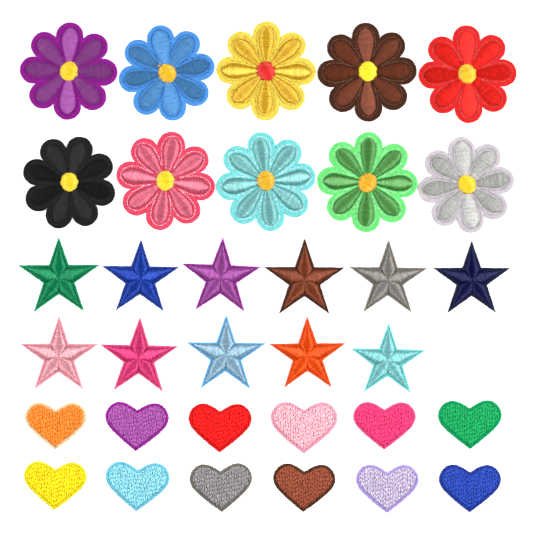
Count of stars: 11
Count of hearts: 12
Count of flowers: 10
